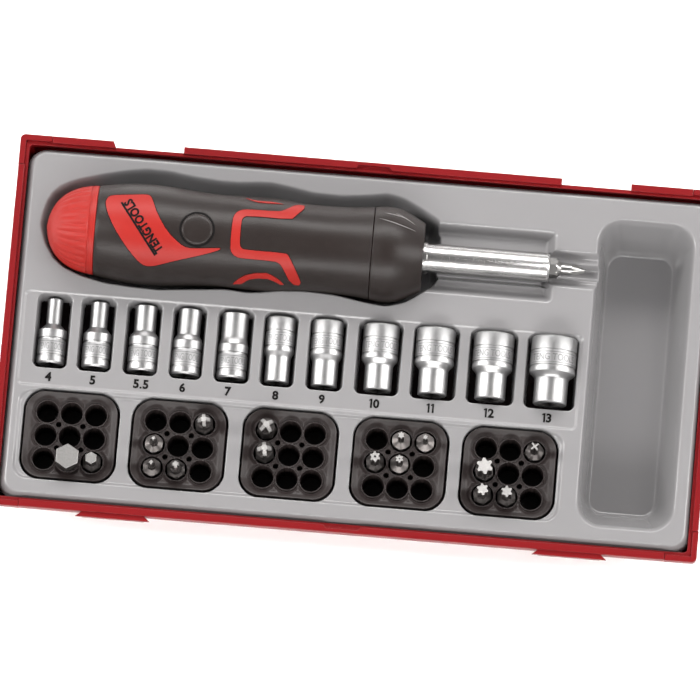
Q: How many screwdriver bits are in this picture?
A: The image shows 17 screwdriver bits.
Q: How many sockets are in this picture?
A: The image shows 11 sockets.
